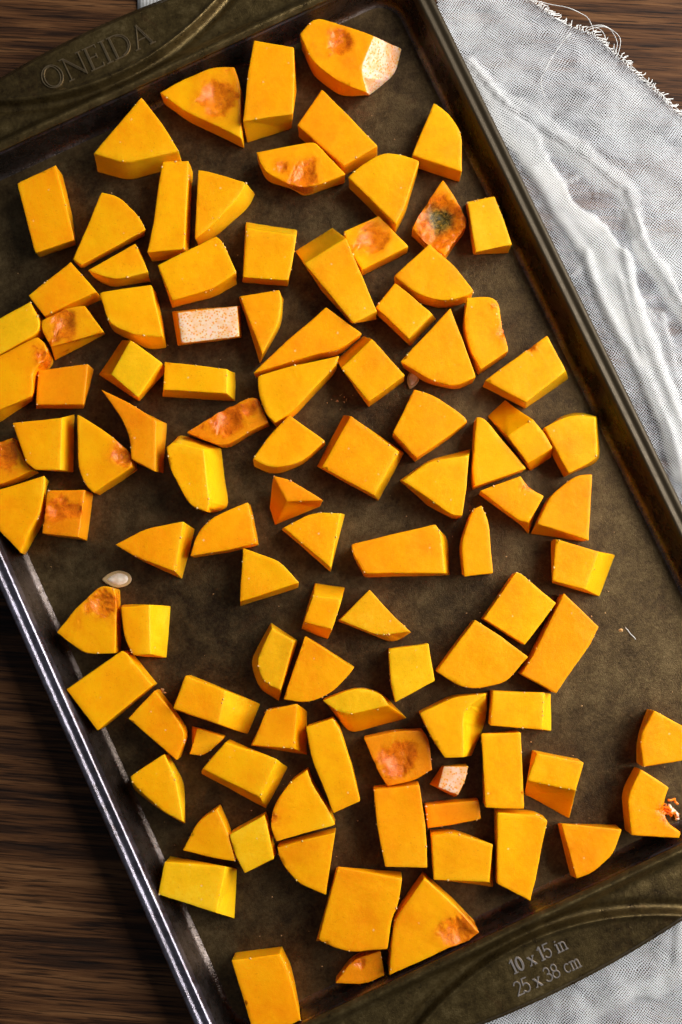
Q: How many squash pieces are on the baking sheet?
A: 103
